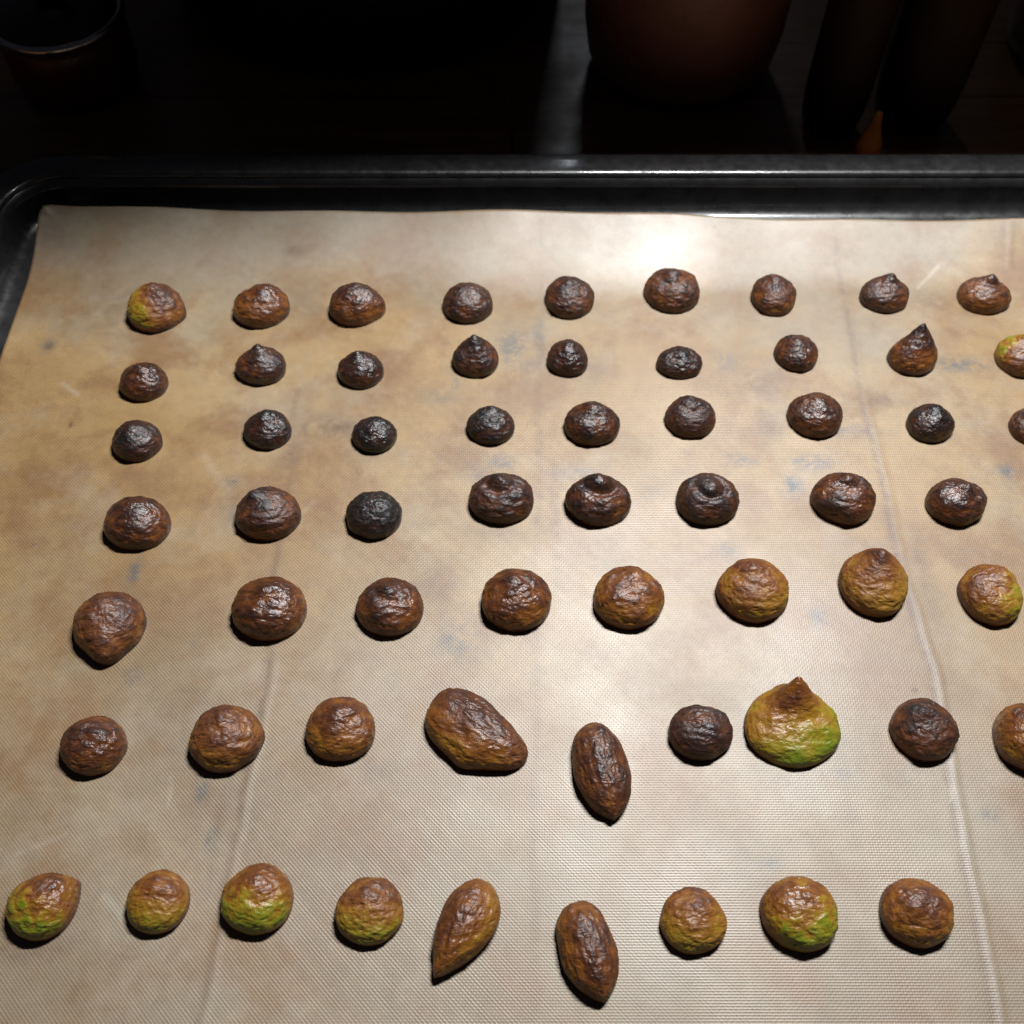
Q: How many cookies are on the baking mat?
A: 61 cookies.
